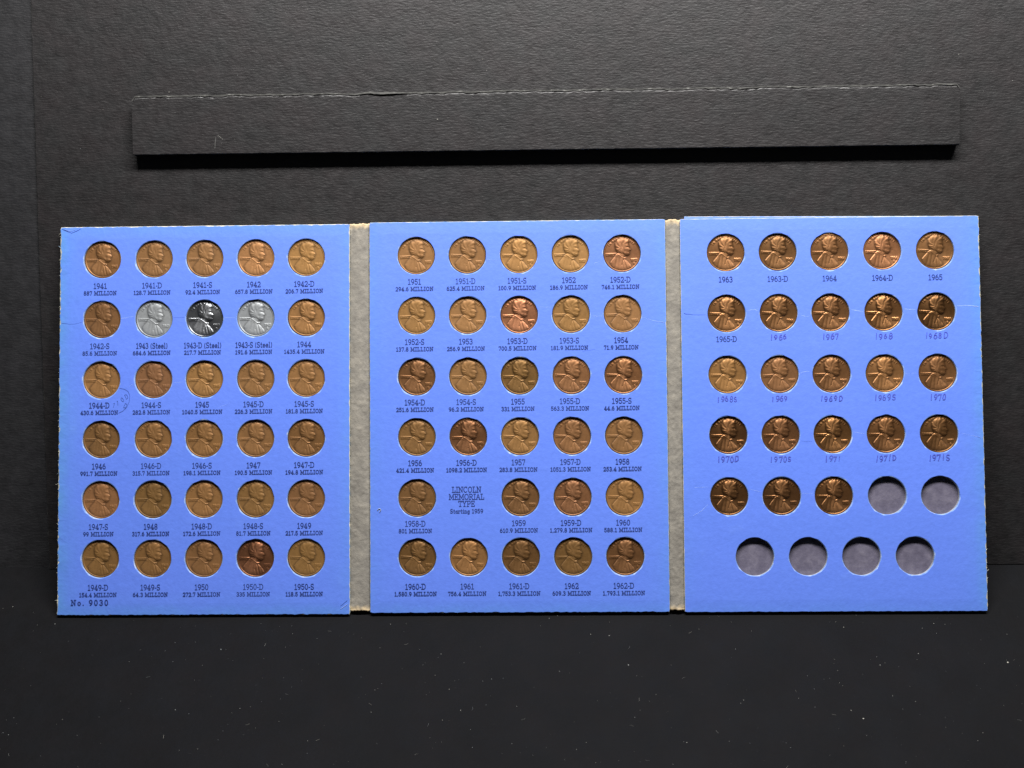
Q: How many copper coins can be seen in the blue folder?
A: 79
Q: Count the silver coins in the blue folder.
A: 3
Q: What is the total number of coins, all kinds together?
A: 82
